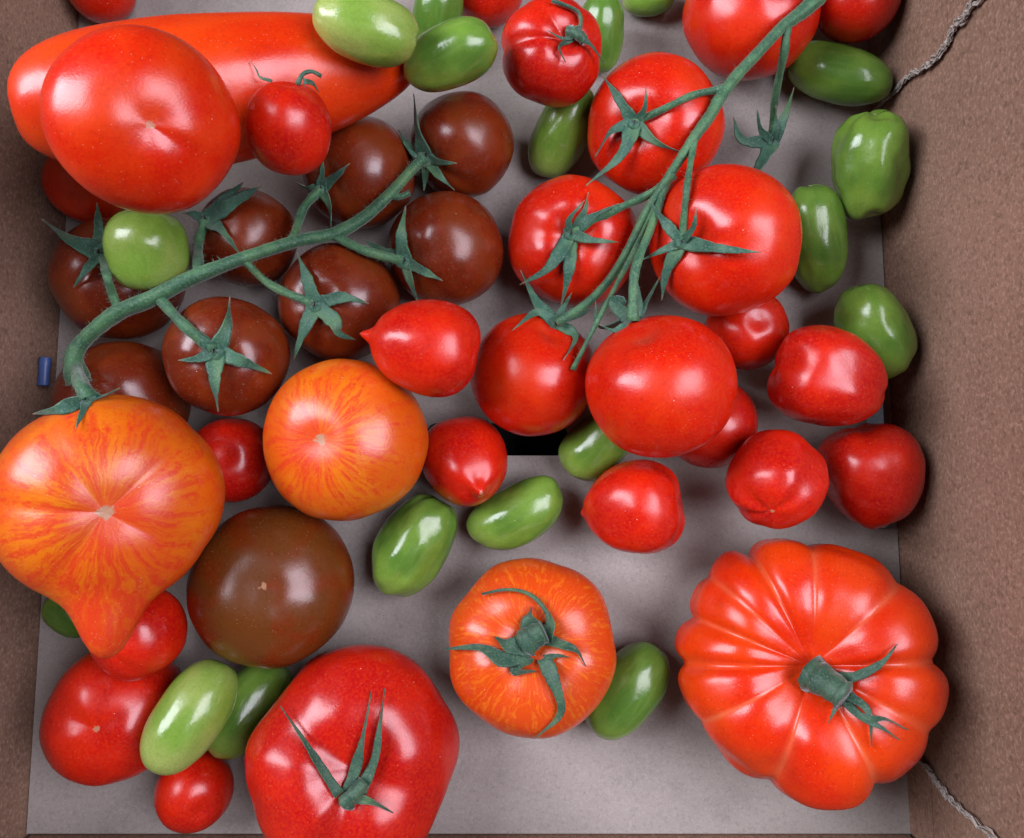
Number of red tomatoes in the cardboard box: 28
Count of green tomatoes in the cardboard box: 18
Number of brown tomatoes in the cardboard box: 9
